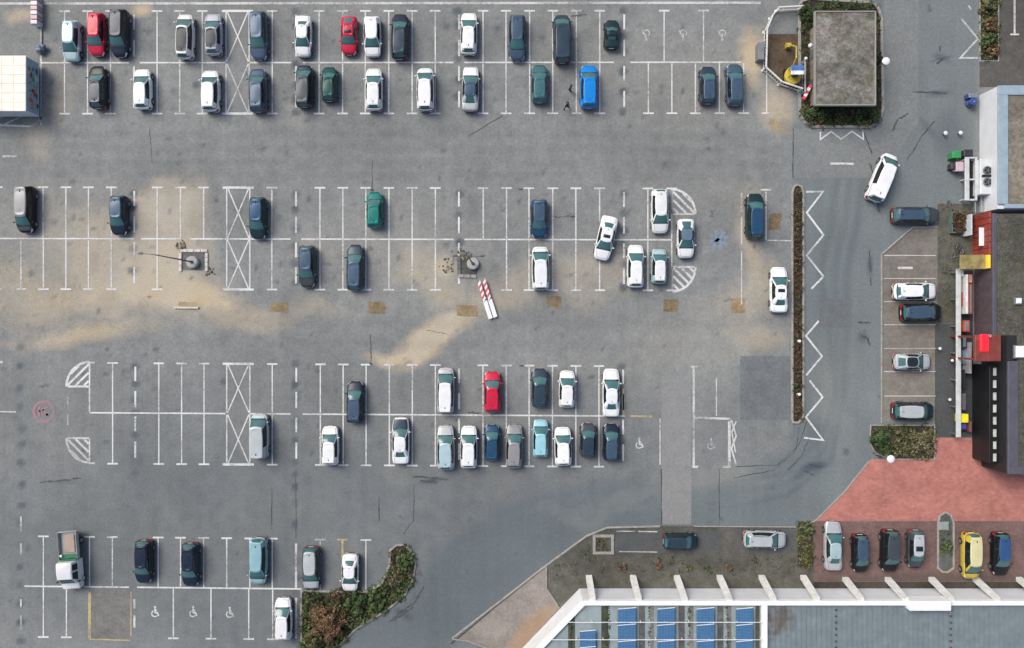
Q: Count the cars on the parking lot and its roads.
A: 79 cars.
